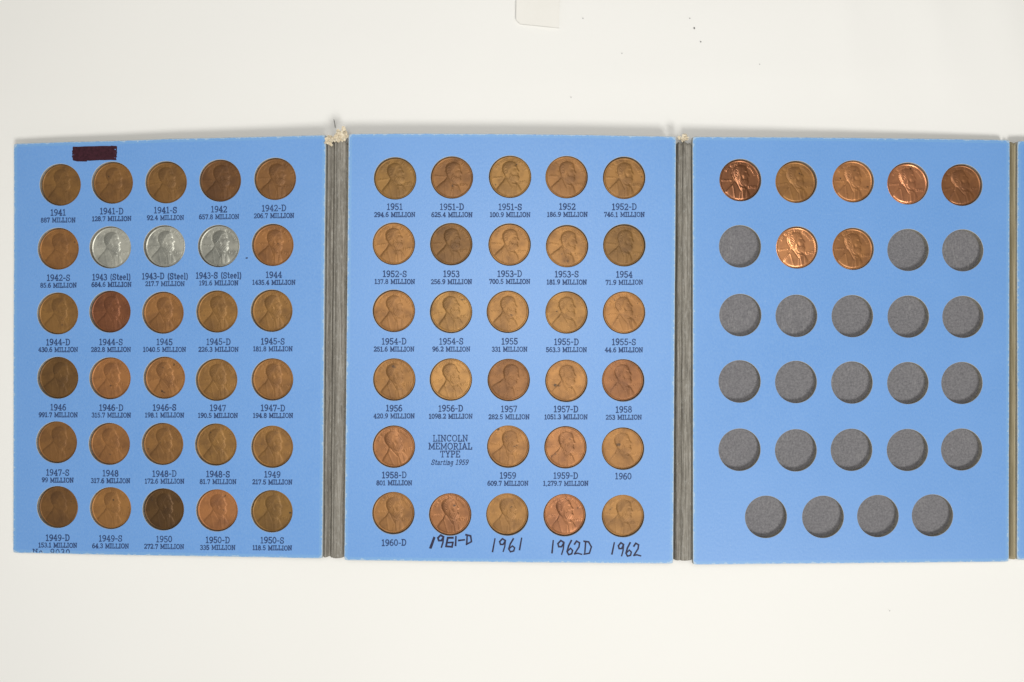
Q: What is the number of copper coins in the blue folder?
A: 63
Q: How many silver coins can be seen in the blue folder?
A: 3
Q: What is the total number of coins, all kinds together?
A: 66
